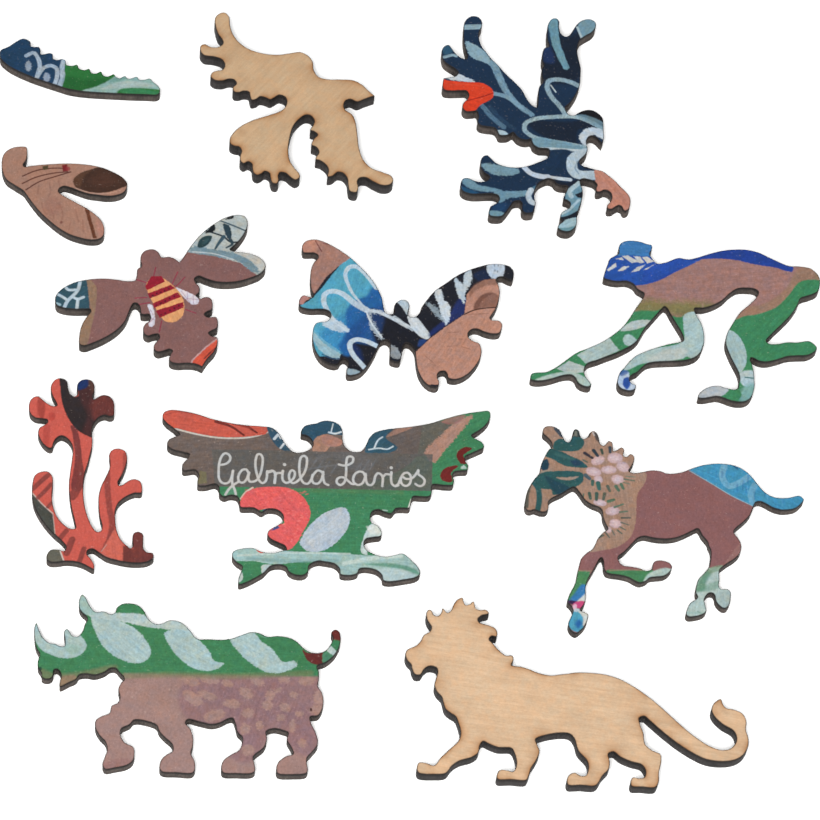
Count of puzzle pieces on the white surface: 12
